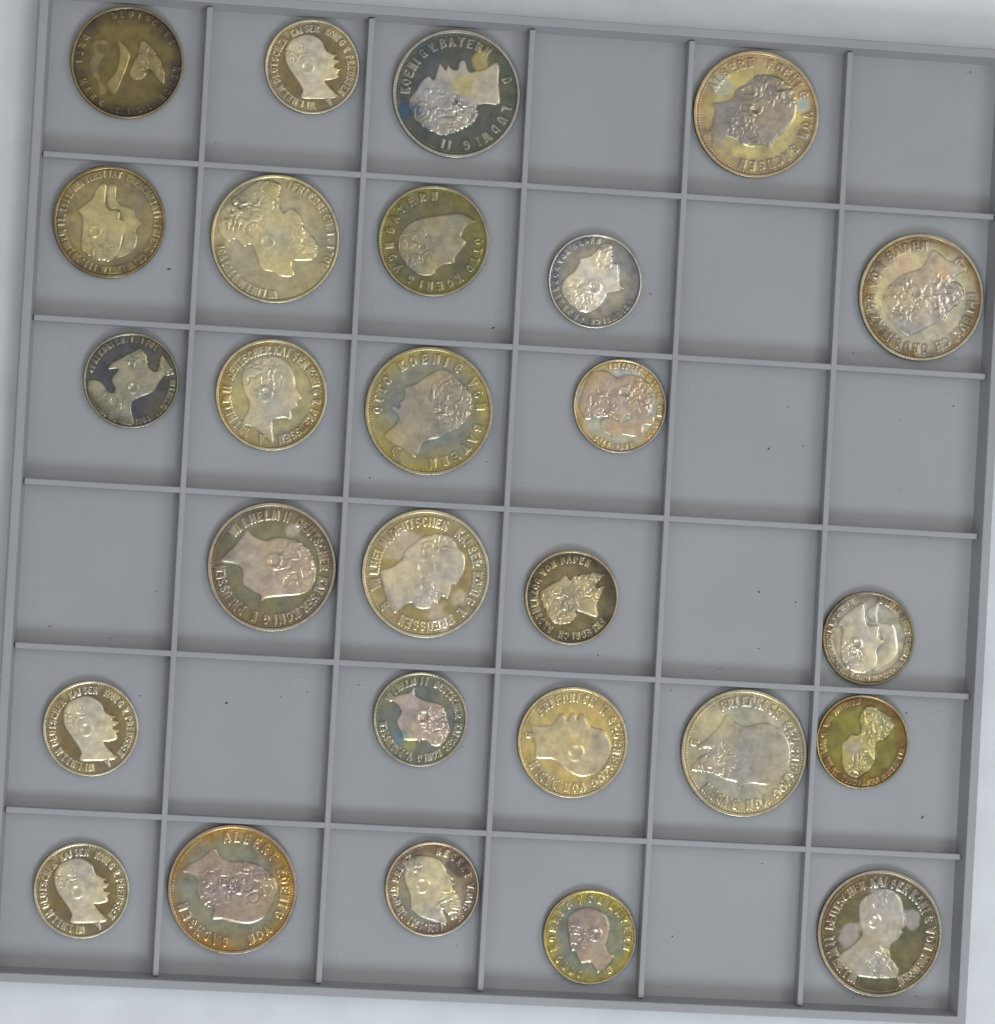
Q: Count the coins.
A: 27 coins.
